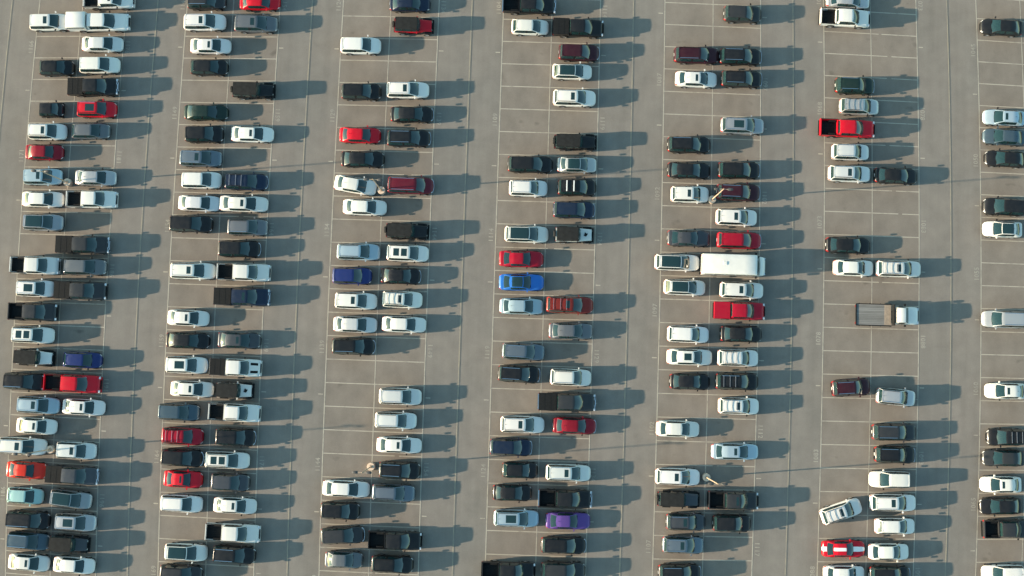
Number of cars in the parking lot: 198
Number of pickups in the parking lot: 26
